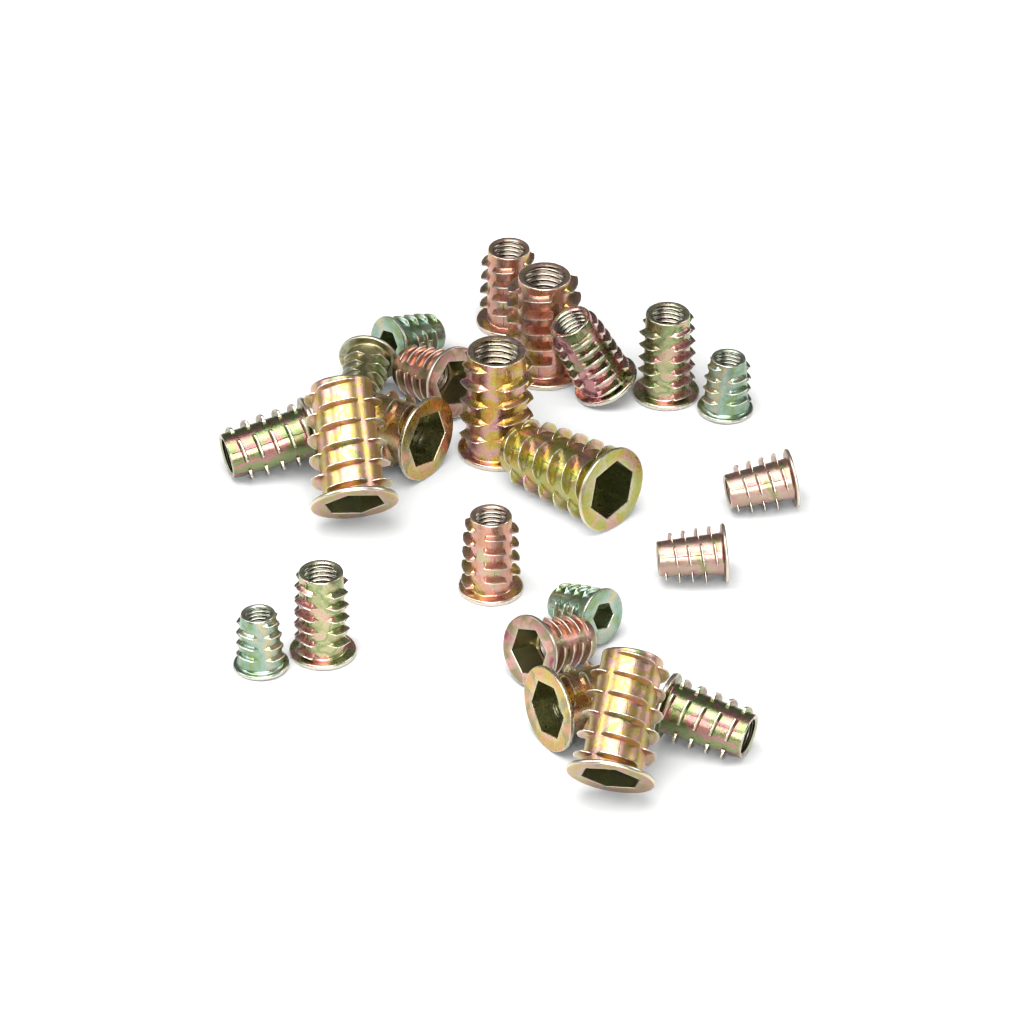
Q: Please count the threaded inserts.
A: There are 23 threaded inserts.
